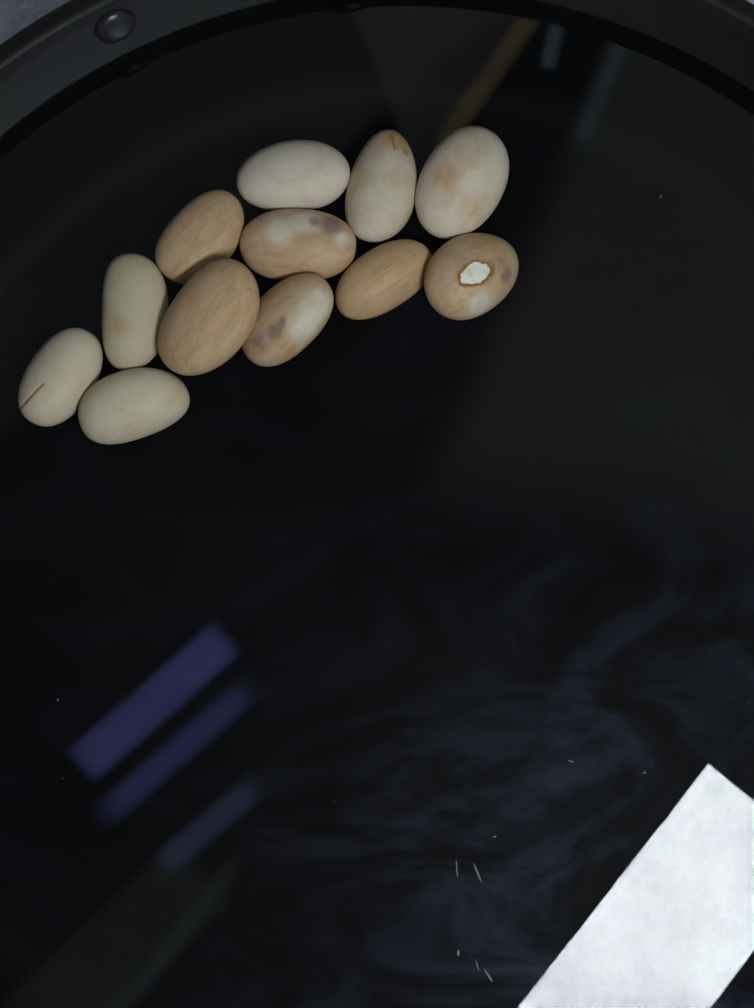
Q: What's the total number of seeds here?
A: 12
